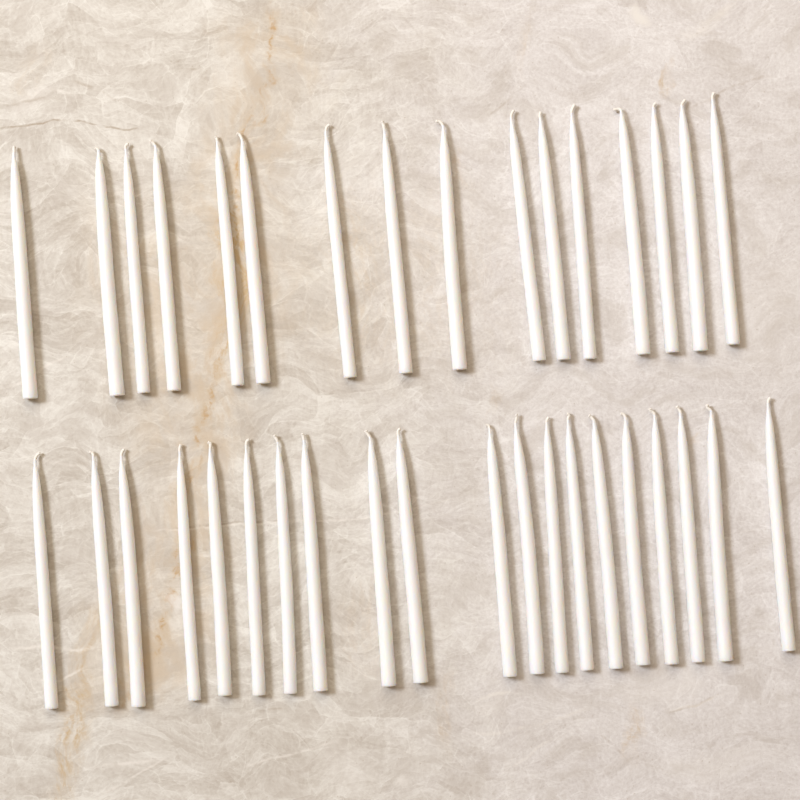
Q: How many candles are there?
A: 36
